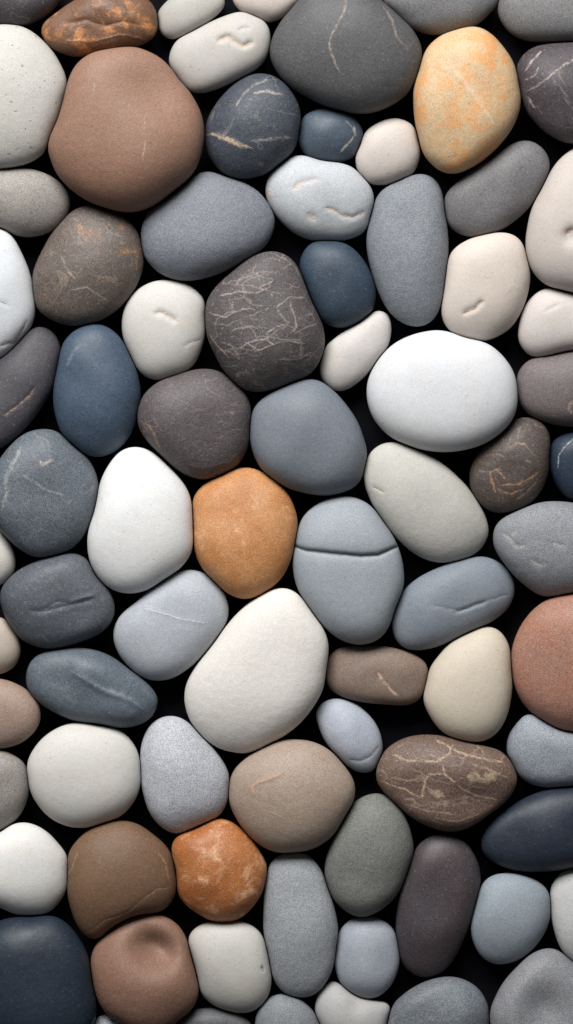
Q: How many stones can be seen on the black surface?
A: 80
